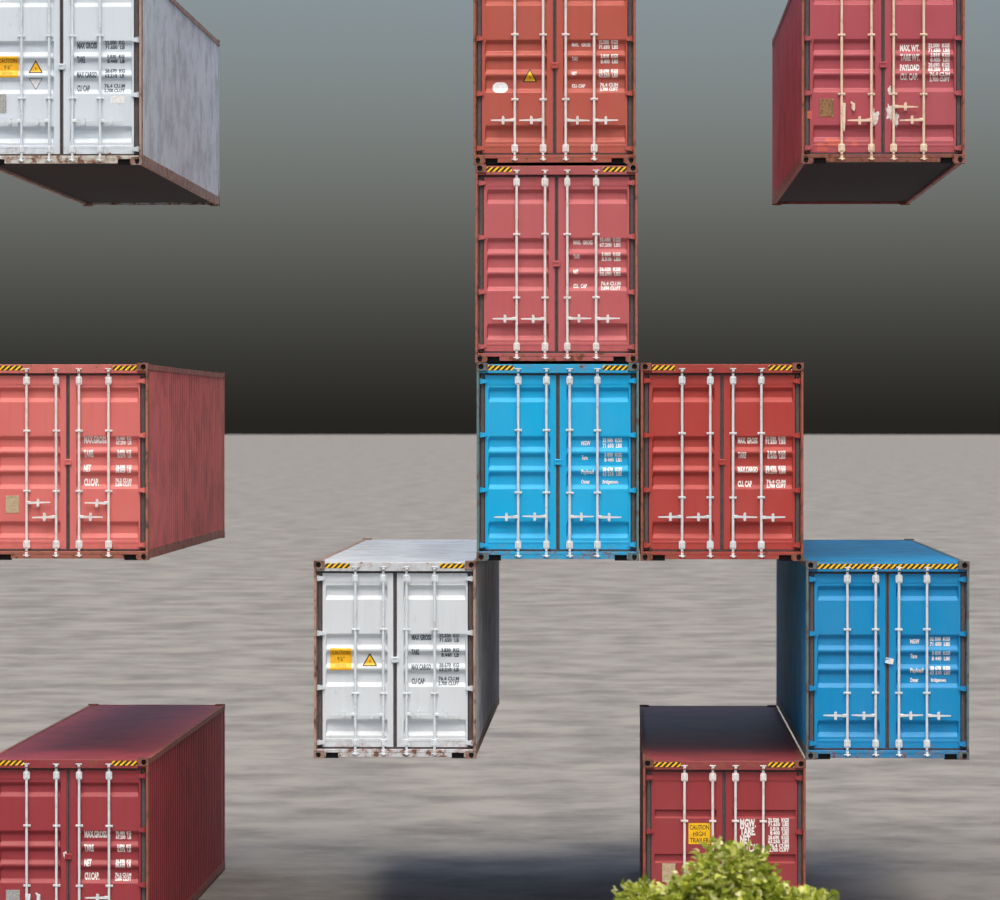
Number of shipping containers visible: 11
